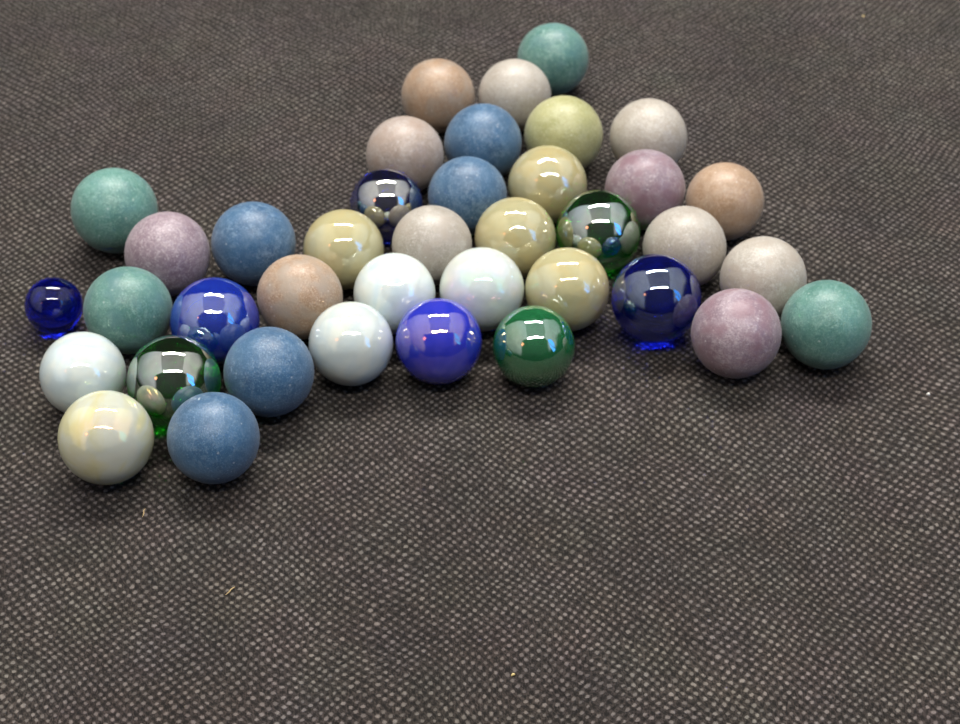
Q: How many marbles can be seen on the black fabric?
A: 39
